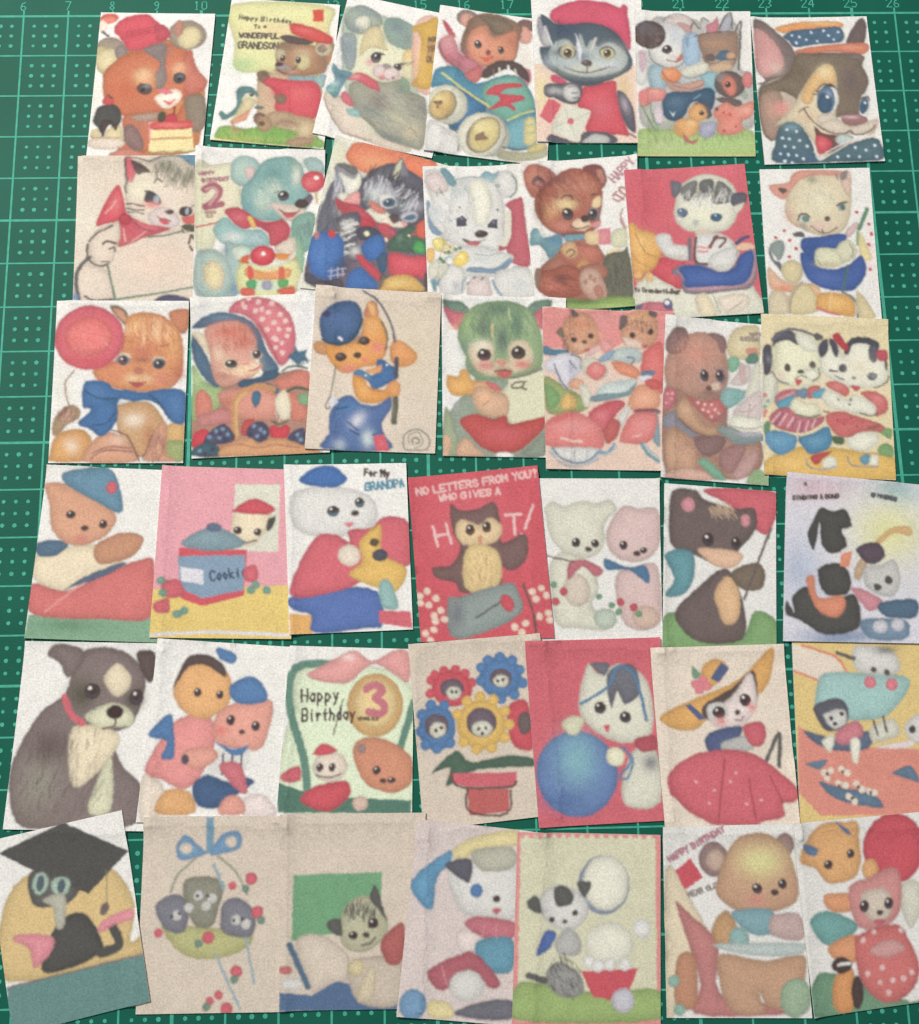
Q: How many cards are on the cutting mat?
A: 42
